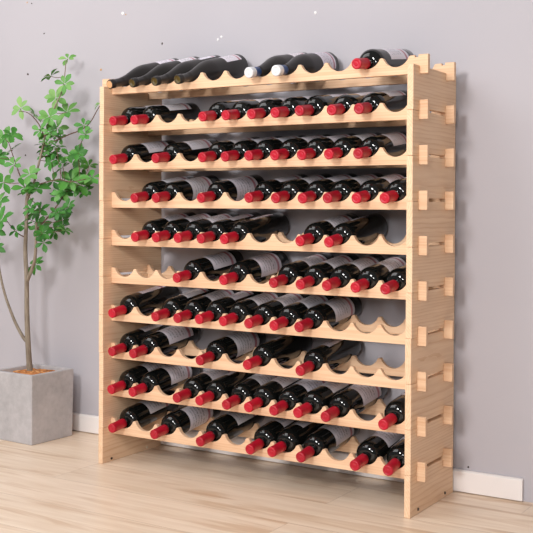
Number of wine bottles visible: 79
